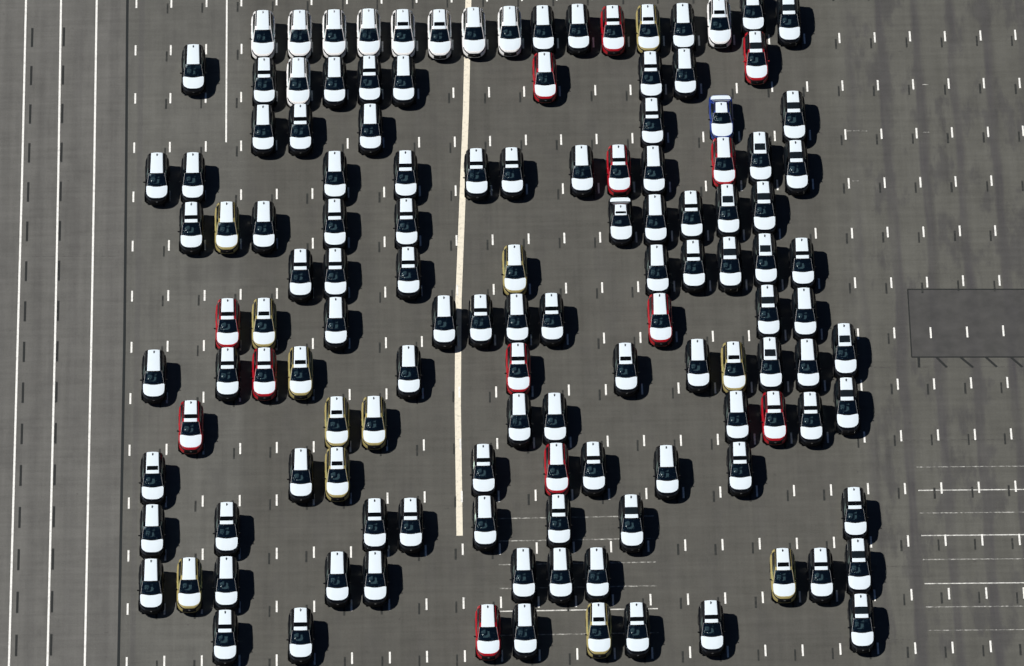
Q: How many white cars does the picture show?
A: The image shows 10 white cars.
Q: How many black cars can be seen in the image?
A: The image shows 93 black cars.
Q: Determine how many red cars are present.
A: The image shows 13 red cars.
